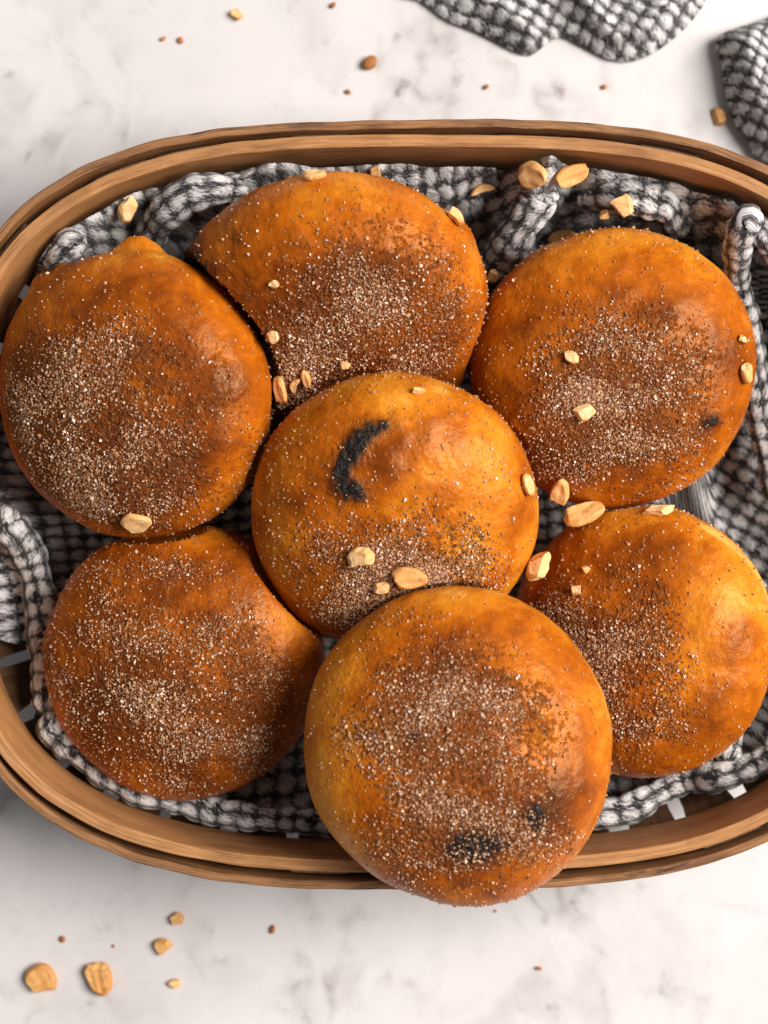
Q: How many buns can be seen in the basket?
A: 7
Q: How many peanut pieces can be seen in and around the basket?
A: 40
